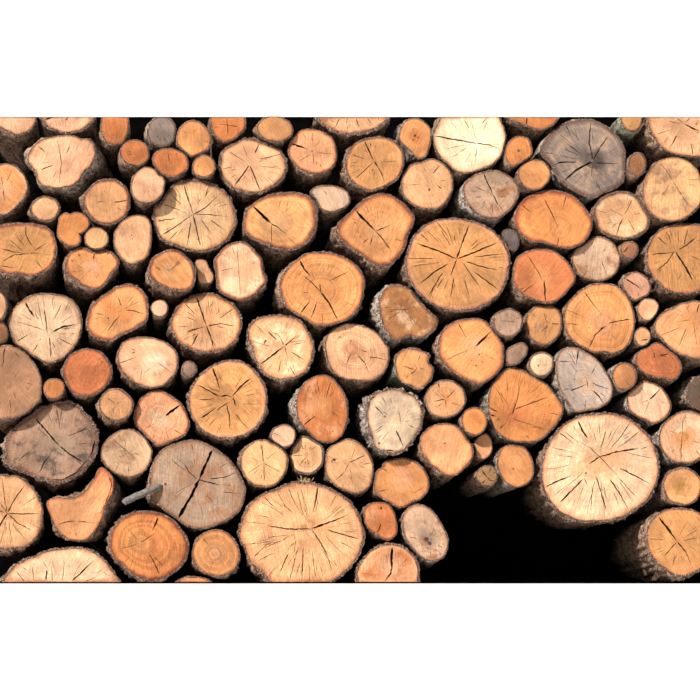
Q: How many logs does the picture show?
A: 116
